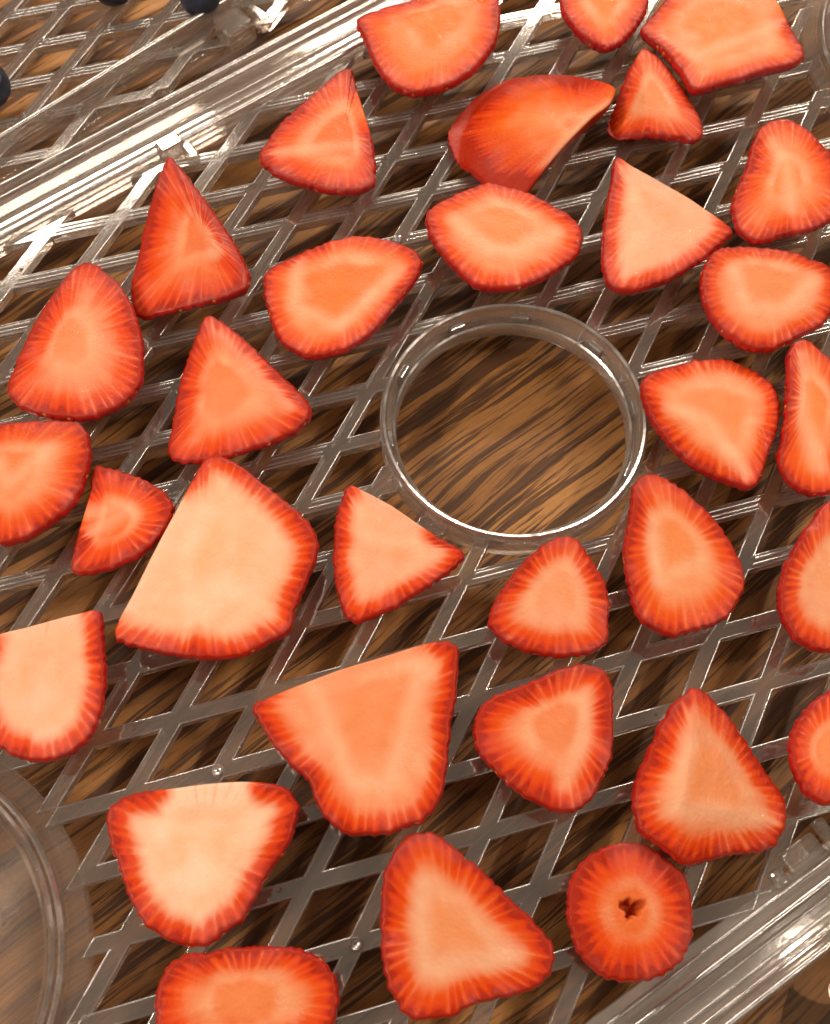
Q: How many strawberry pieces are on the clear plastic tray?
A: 32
